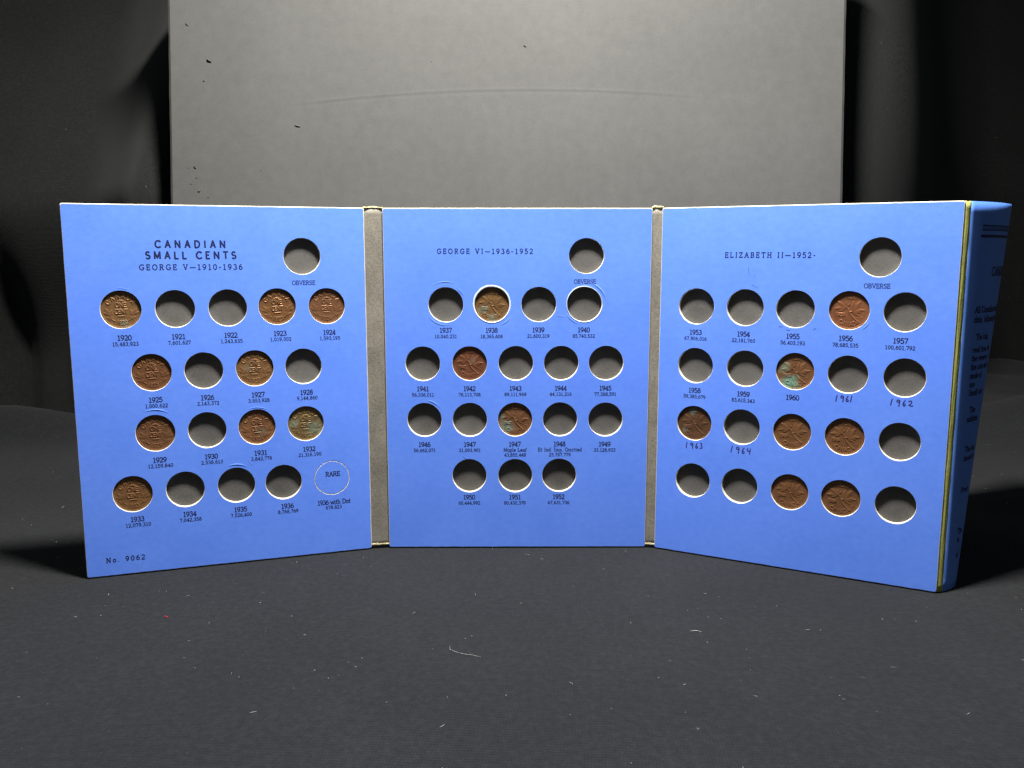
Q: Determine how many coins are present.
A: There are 19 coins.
